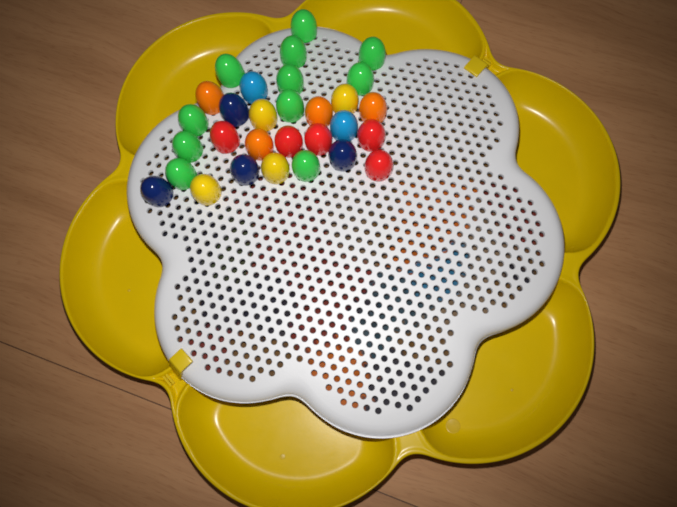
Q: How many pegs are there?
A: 30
